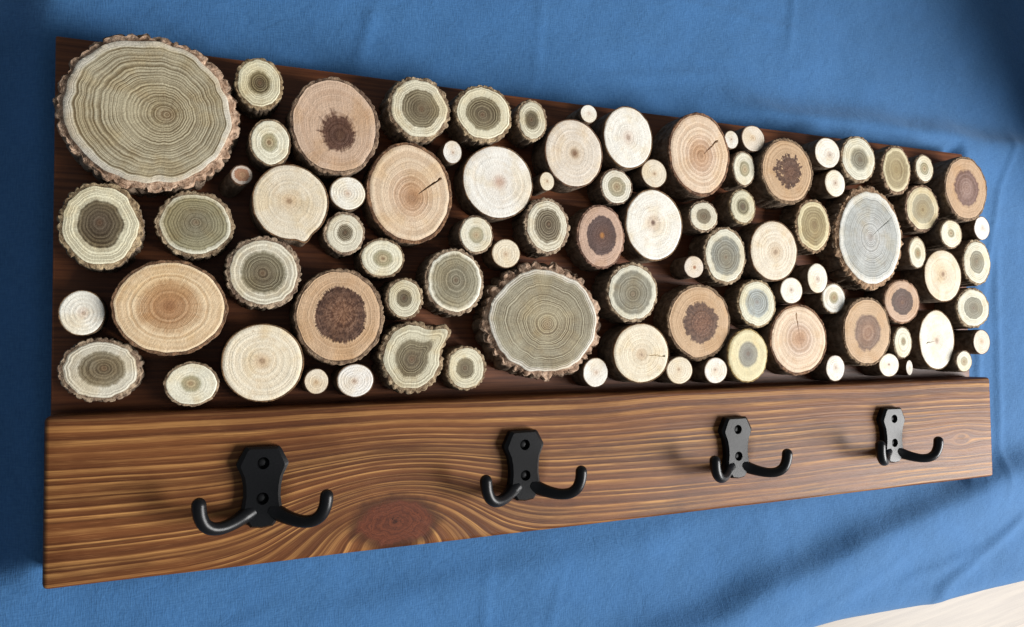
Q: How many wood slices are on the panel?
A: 88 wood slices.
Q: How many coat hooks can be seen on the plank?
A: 4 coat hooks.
